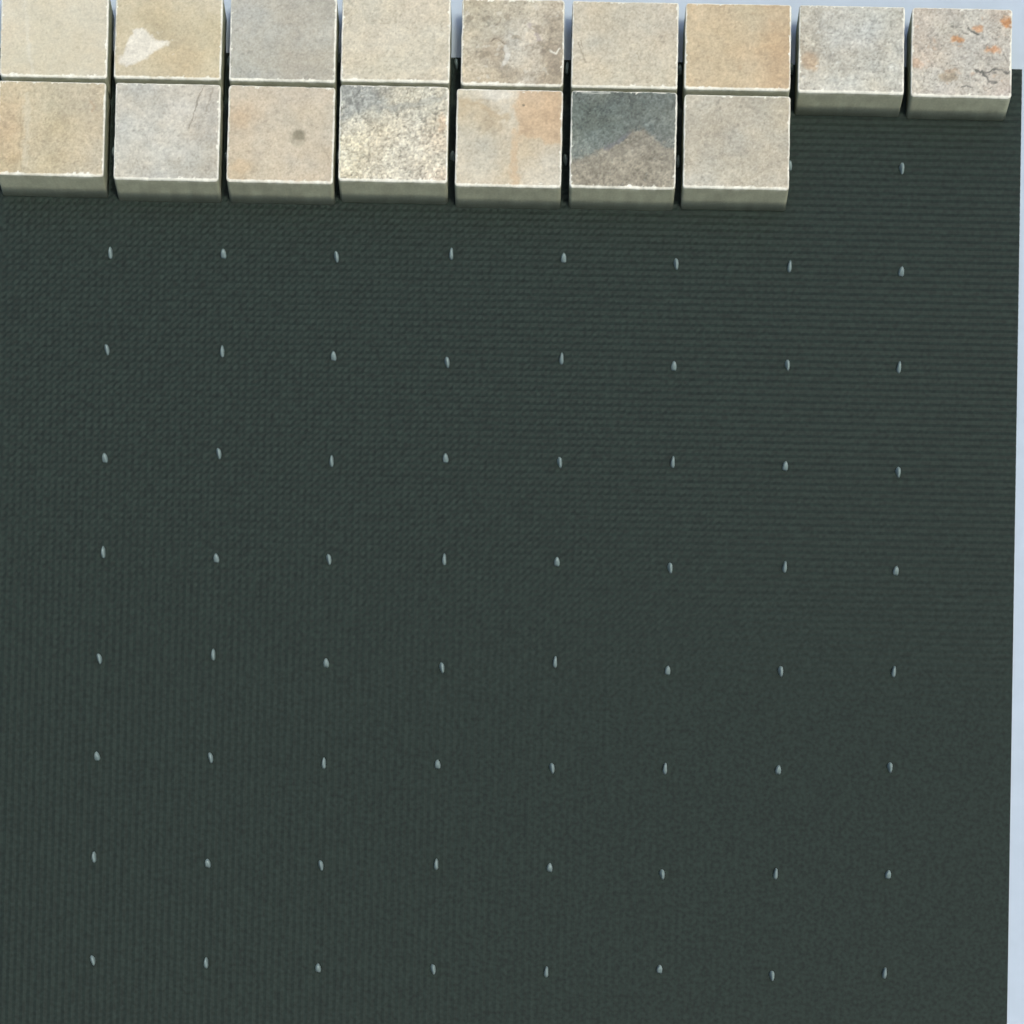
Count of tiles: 16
